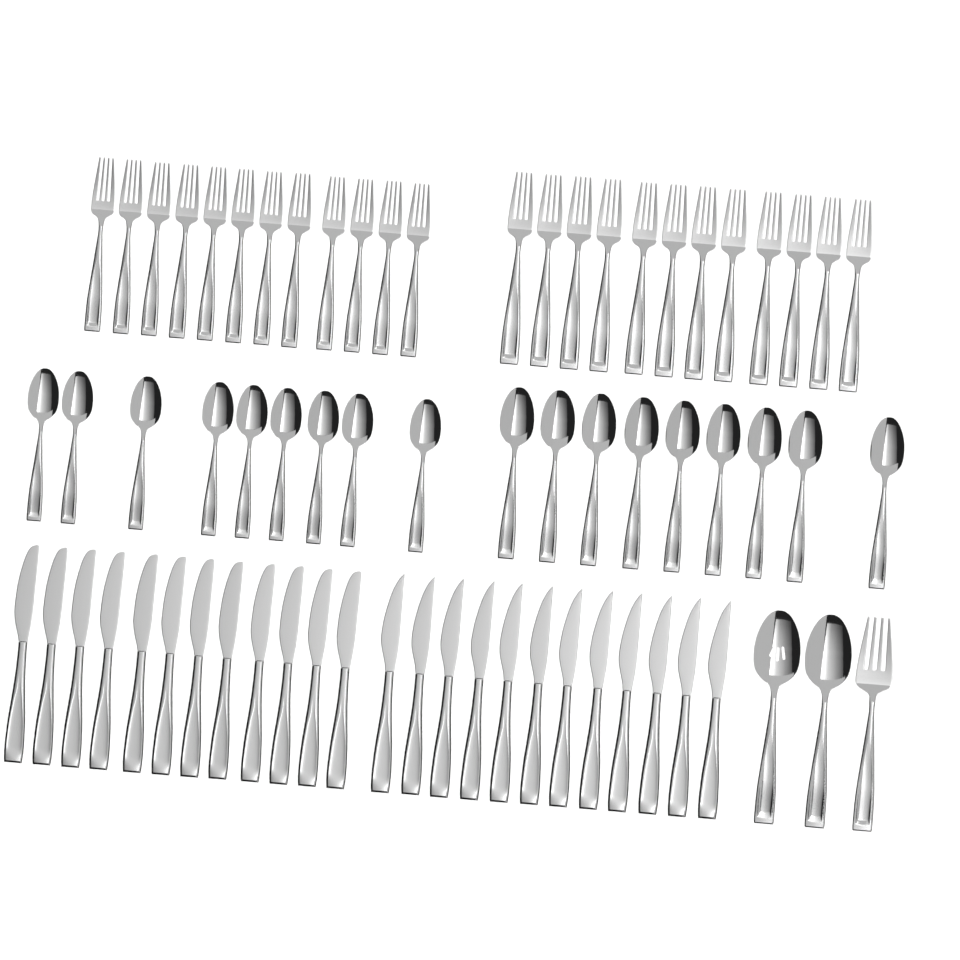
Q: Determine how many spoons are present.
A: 20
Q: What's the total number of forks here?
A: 25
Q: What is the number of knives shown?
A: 24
